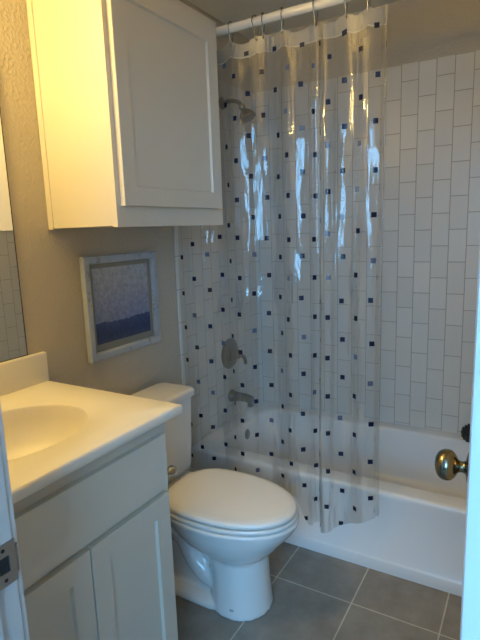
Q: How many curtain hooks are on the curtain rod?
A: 7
